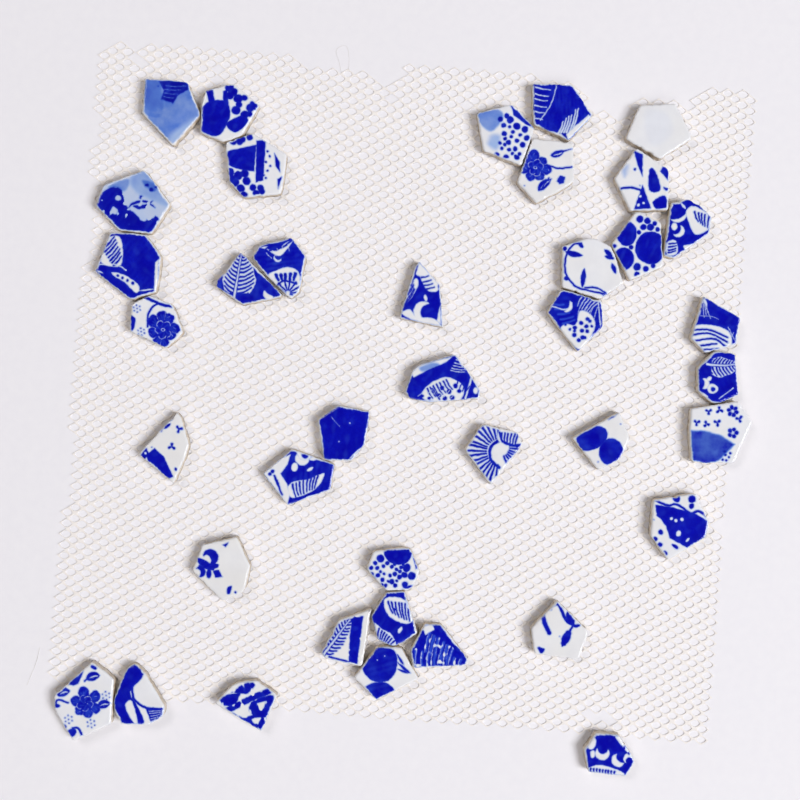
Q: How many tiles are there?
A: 39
